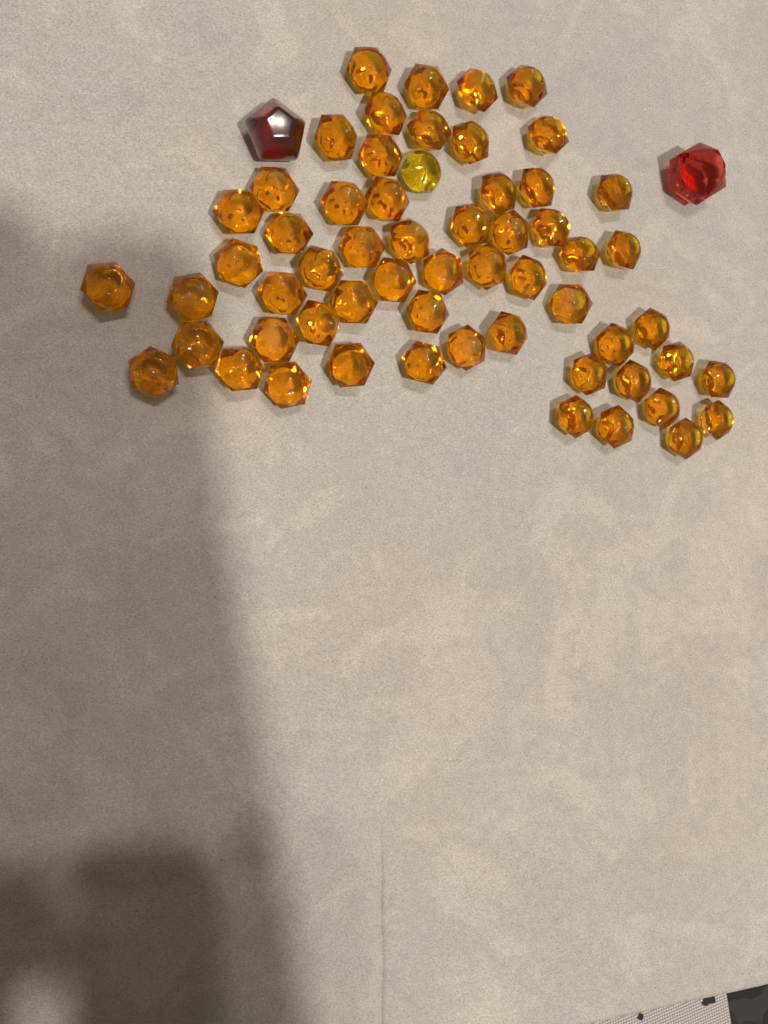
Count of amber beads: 58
